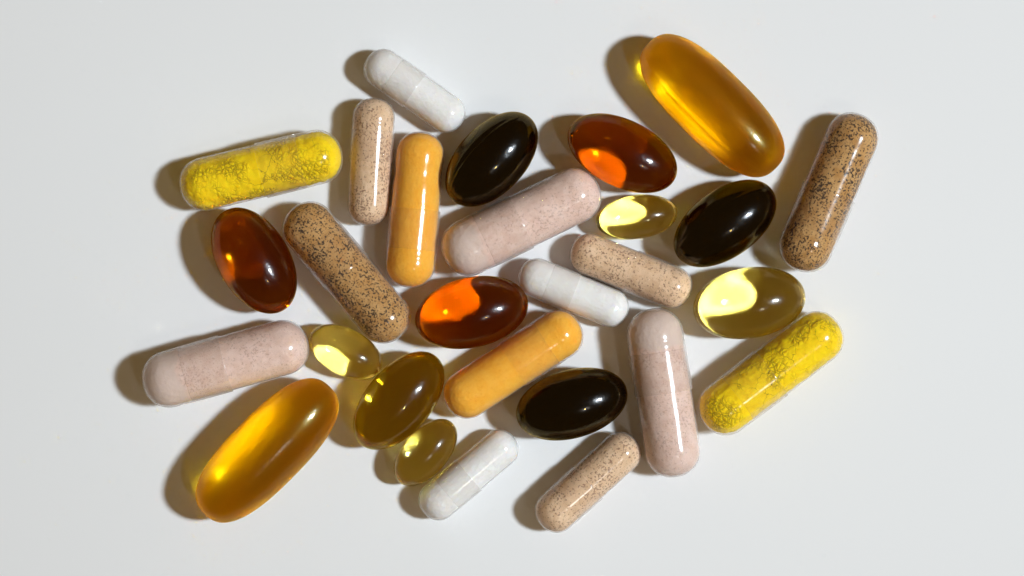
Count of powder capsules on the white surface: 15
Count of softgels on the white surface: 13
